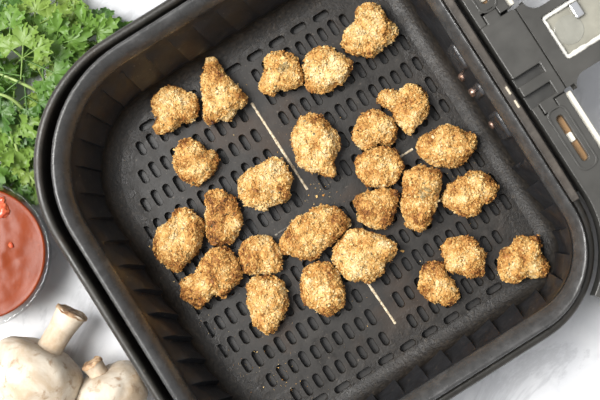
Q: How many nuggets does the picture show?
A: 26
